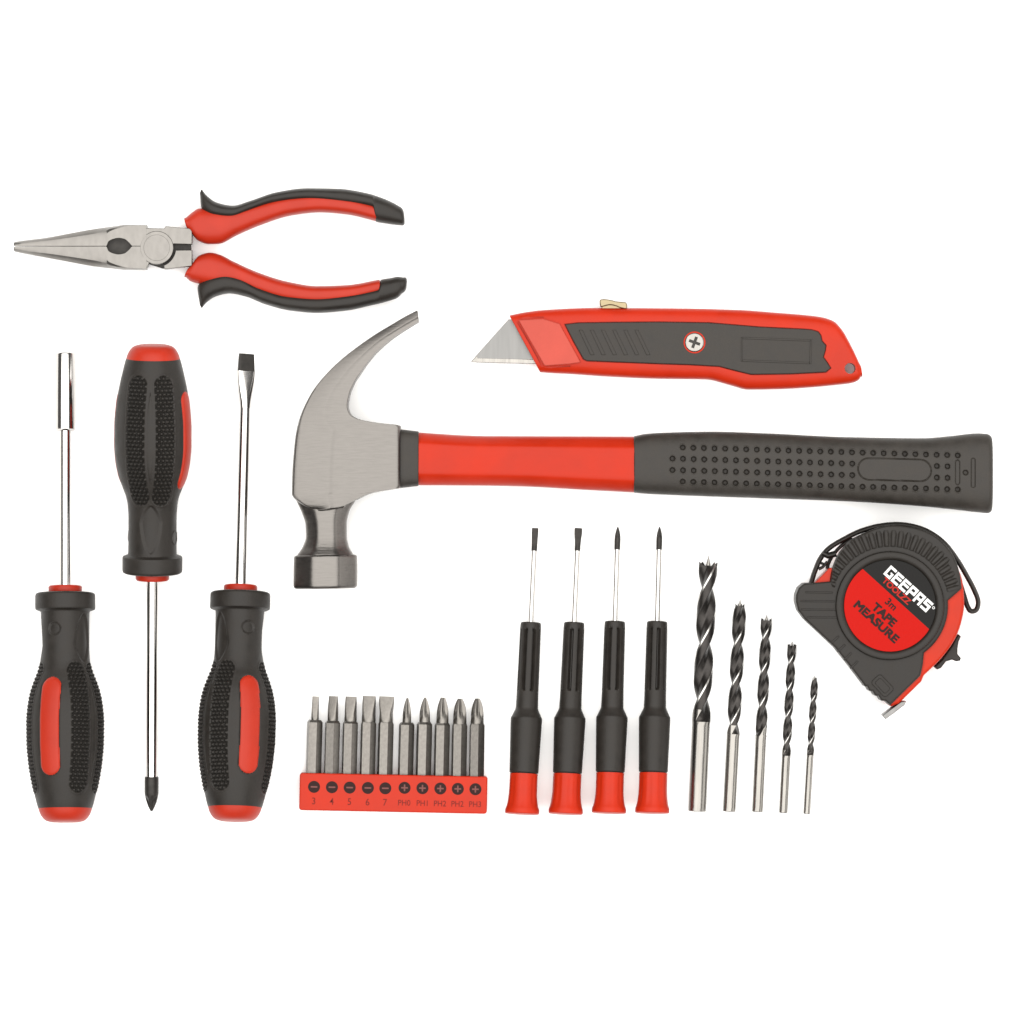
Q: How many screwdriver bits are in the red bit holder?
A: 10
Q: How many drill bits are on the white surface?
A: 5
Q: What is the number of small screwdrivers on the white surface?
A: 4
